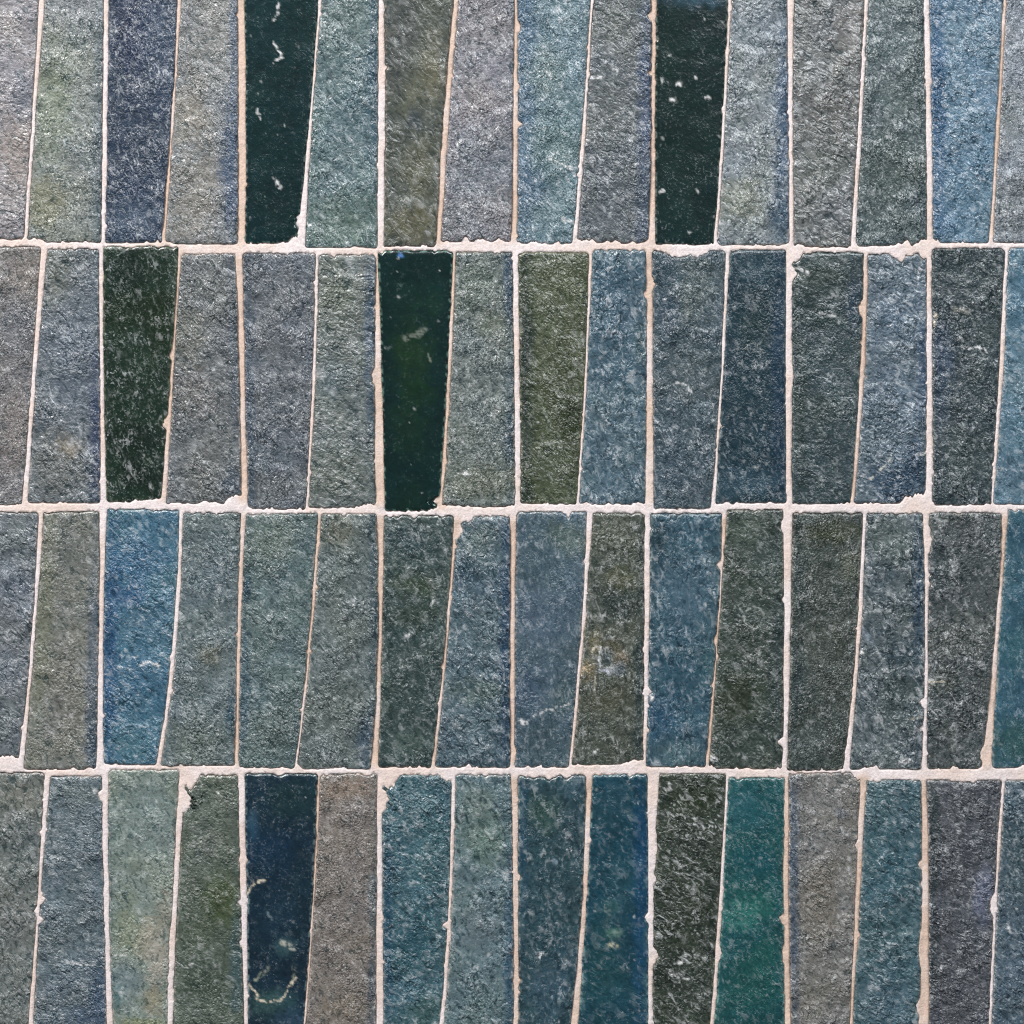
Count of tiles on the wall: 64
